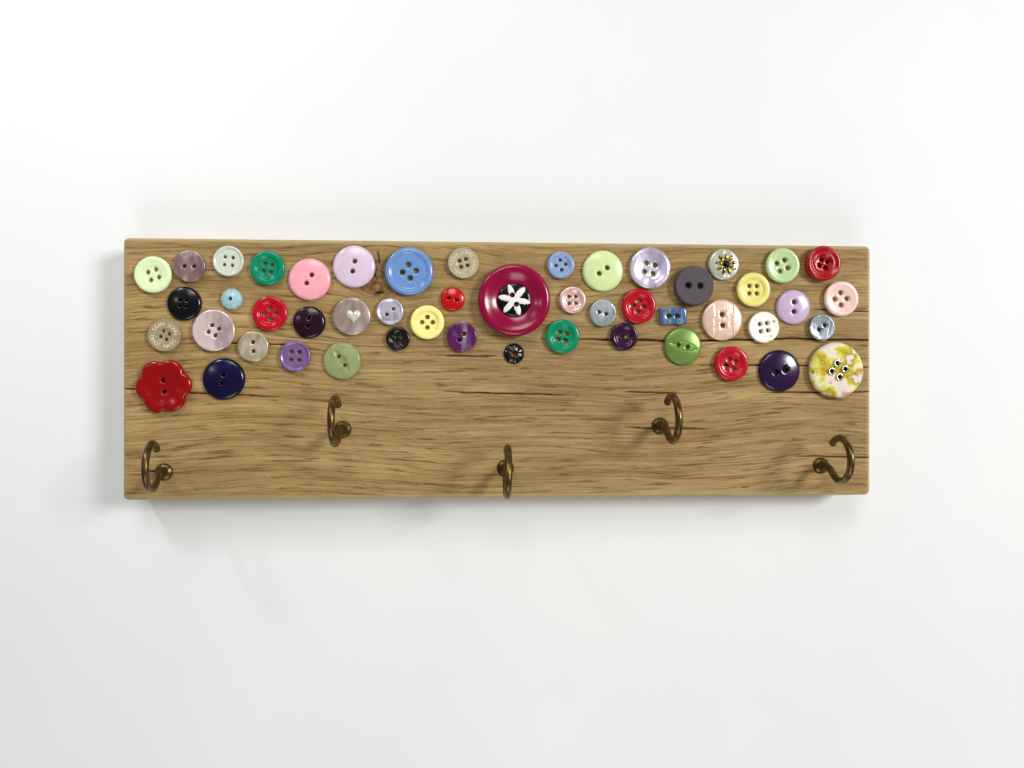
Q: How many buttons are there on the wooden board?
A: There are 51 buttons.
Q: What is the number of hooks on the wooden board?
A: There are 5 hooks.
